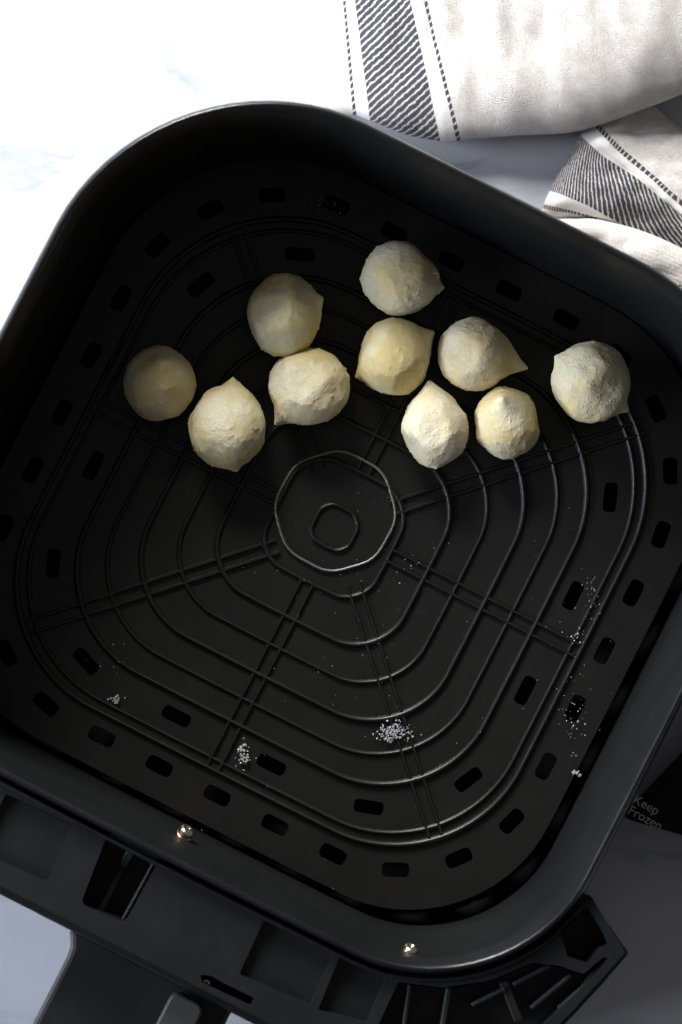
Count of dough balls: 10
